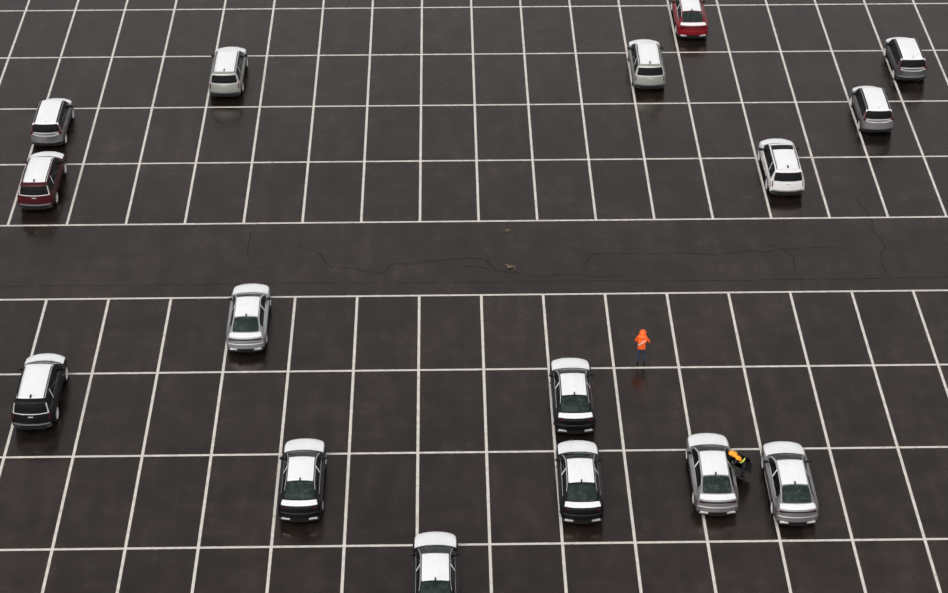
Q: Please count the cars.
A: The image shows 16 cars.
